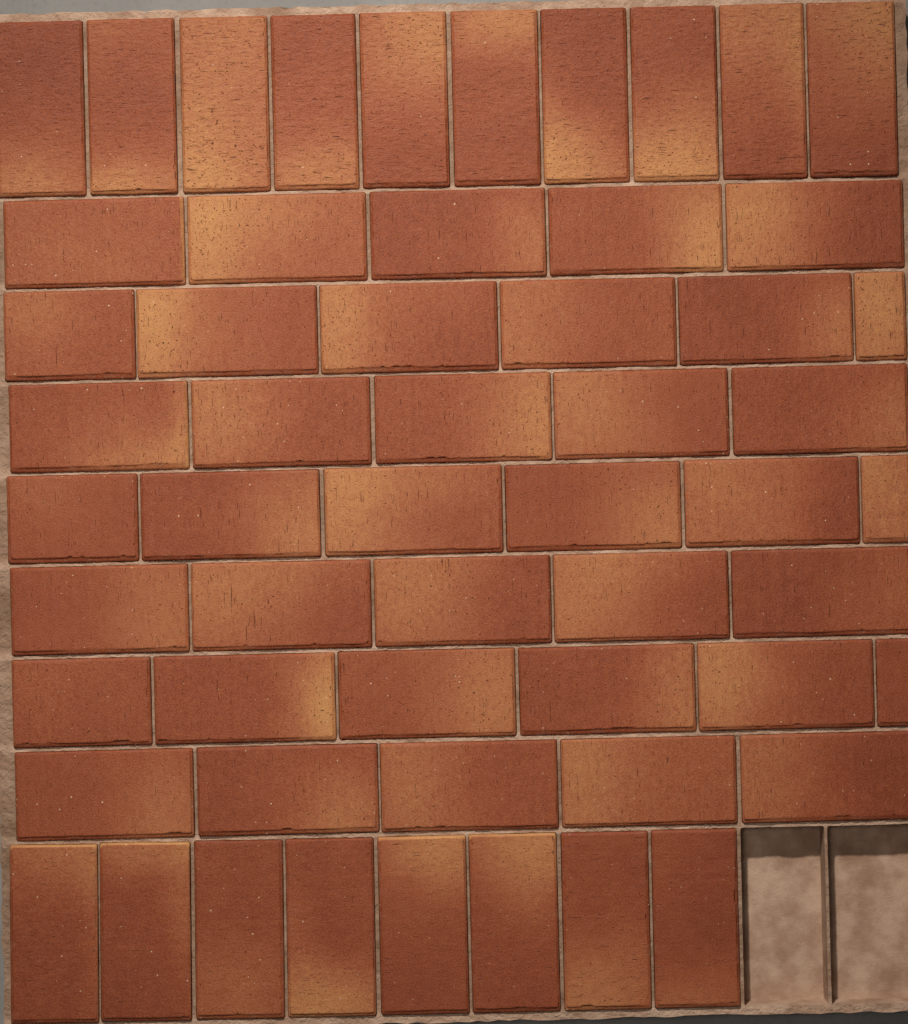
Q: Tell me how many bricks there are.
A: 56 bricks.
